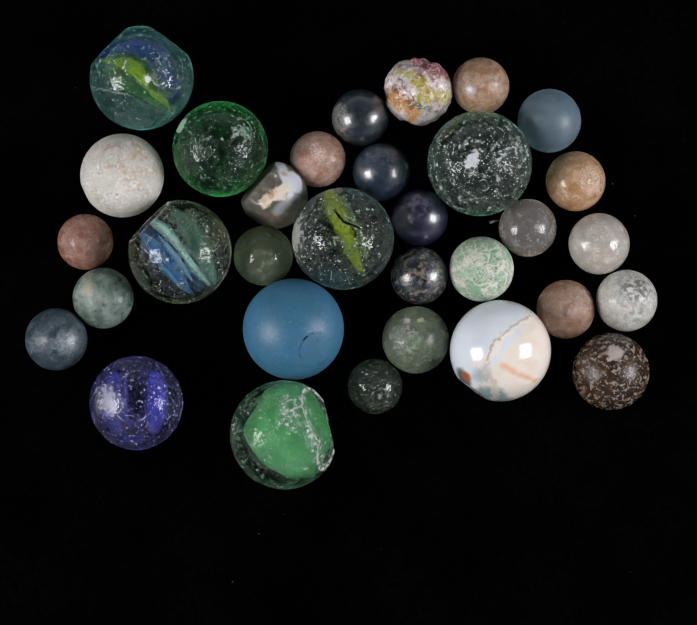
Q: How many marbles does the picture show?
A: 32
